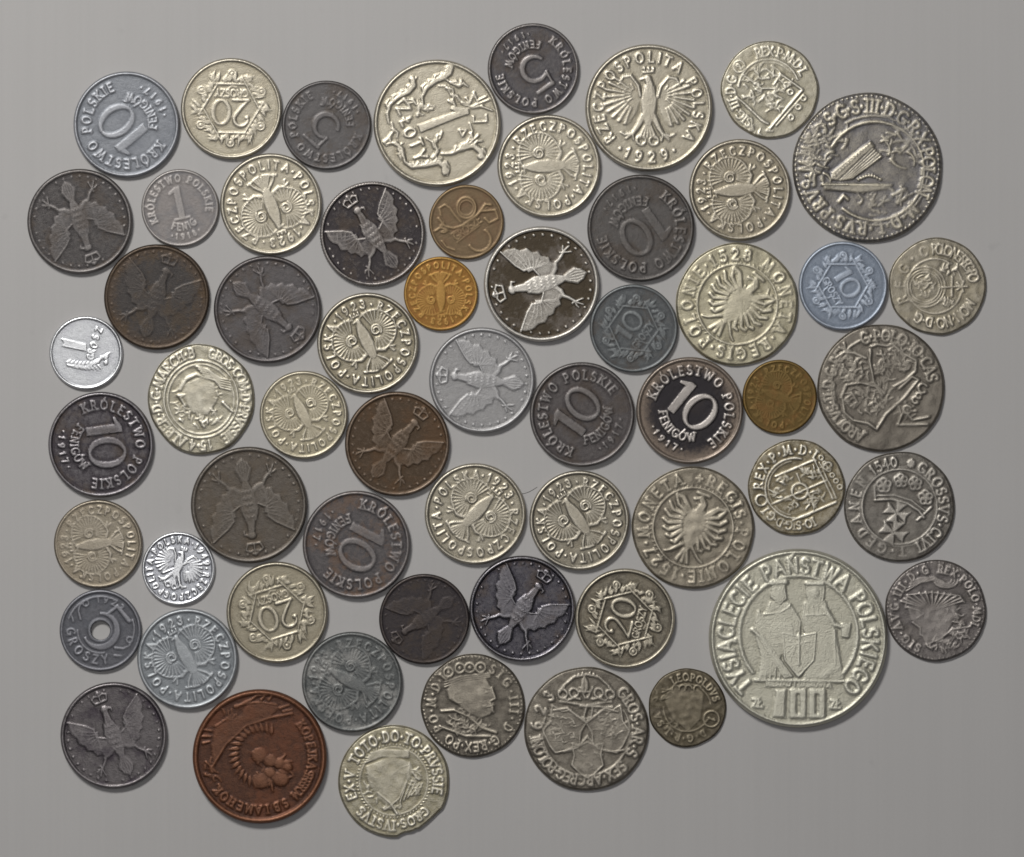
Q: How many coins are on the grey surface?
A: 59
